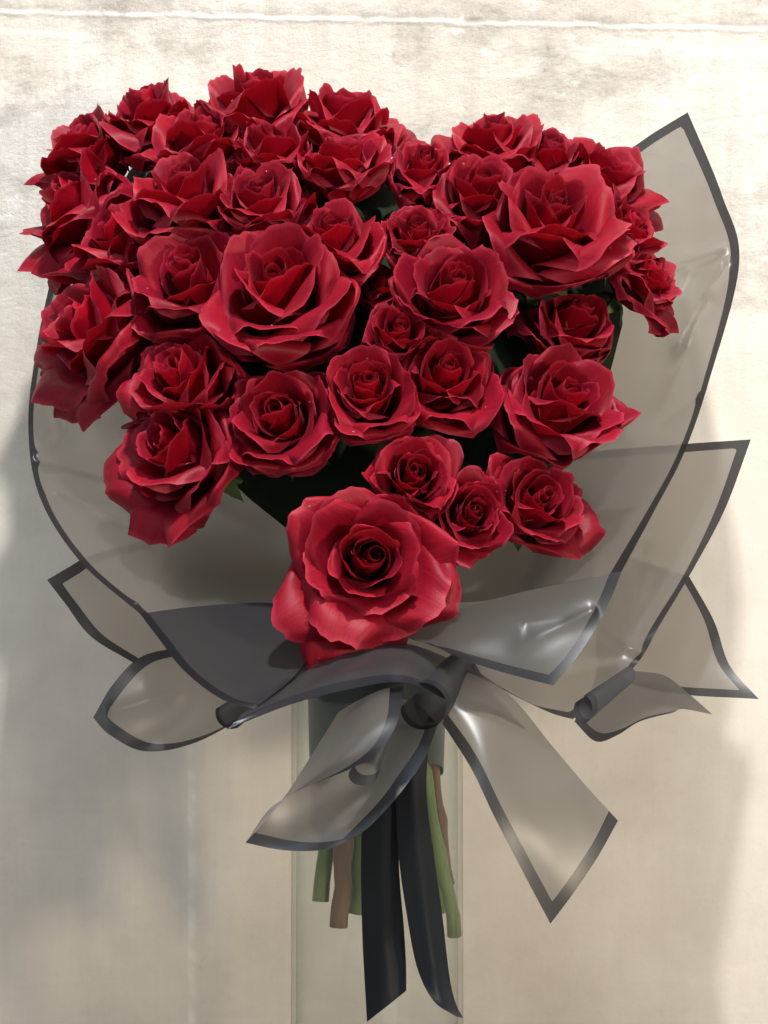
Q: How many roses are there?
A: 38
